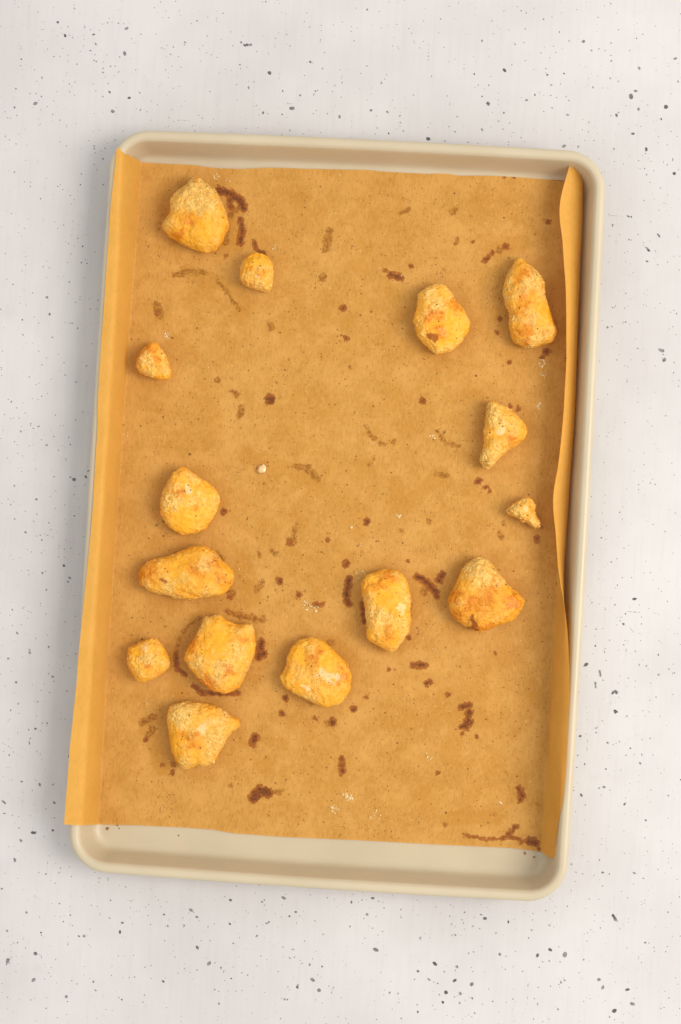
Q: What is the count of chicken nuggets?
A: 15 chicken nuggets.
